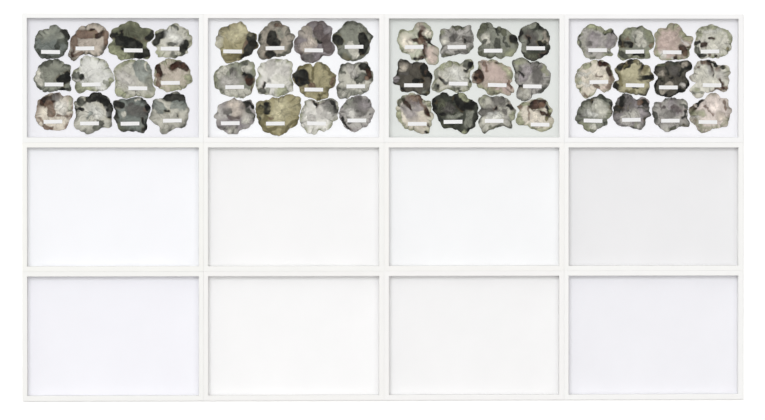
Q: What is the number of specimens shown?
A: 48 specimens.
